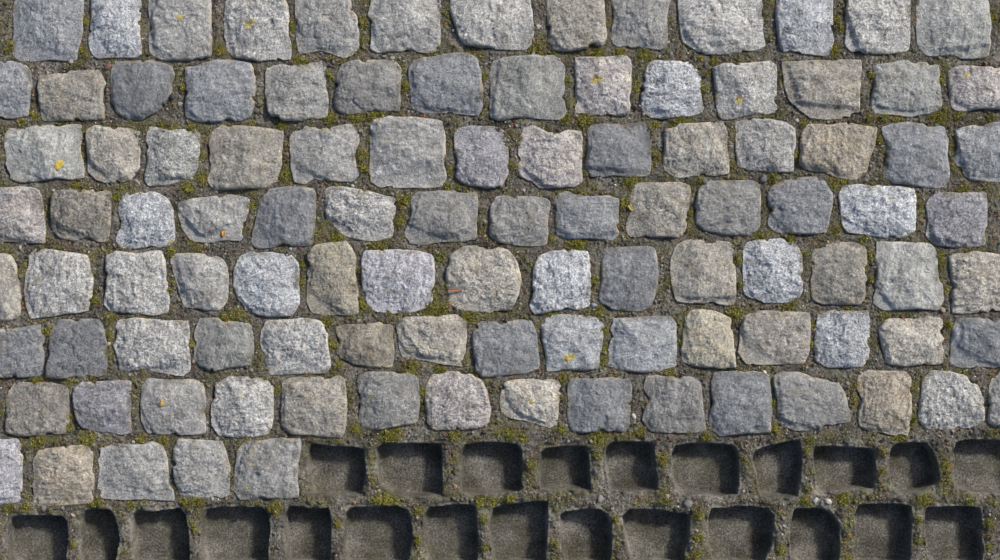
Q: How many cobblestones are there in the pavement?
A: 105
